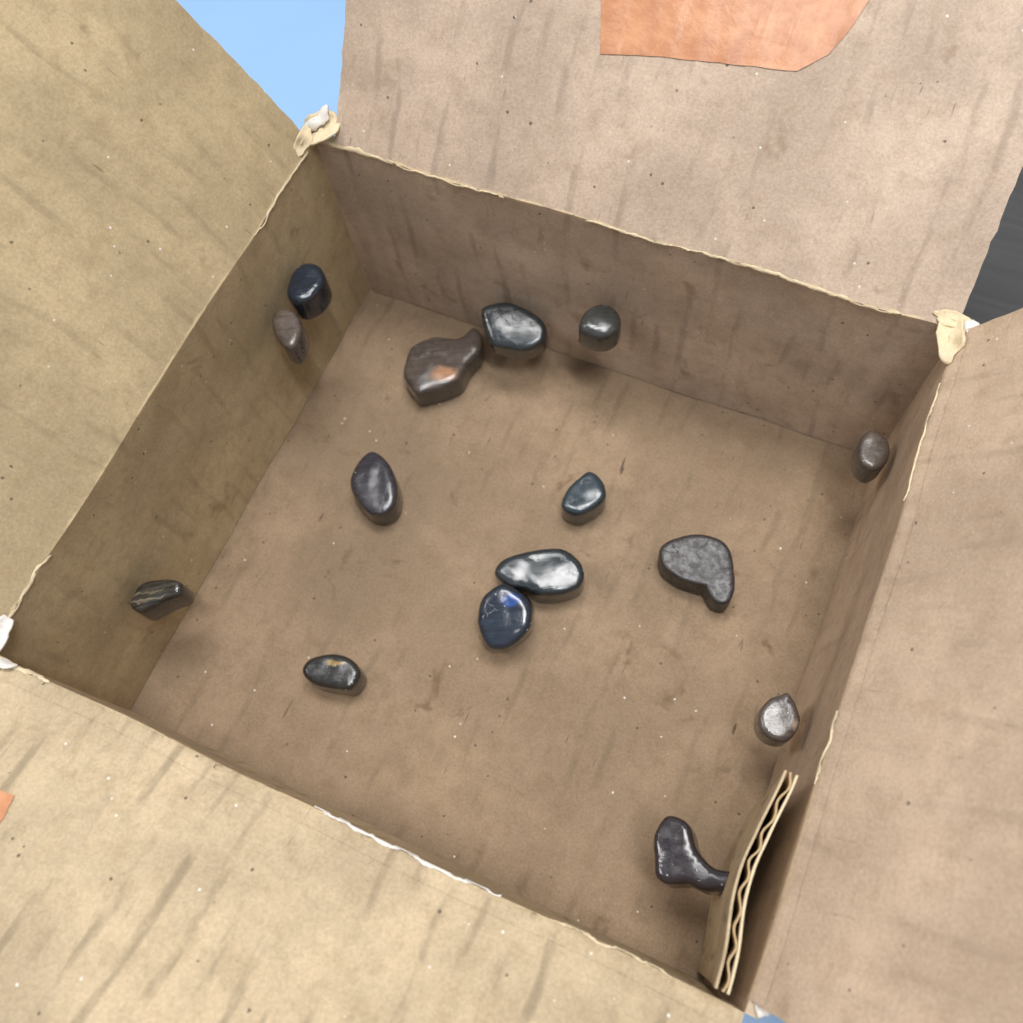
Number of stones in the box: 15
